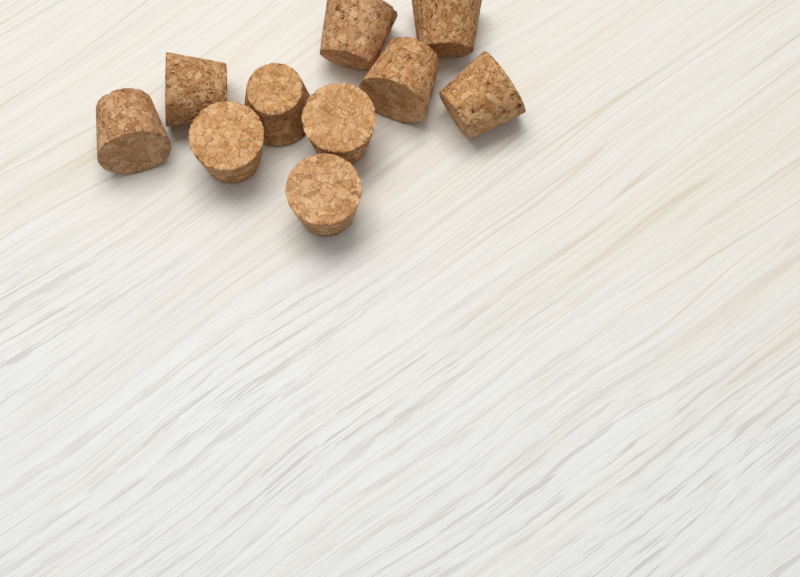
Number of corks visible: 10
